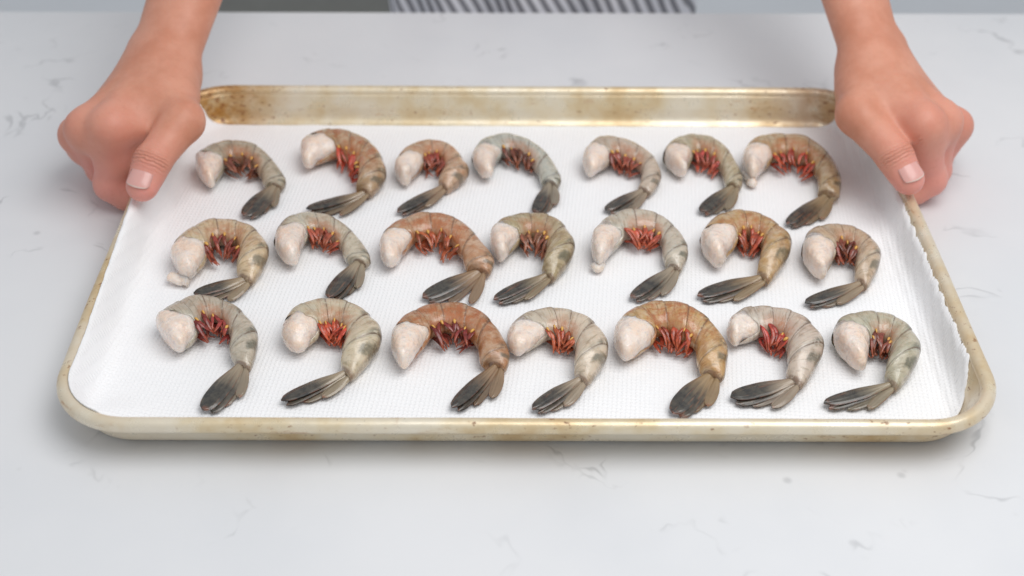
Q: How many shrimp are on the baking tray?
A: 21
